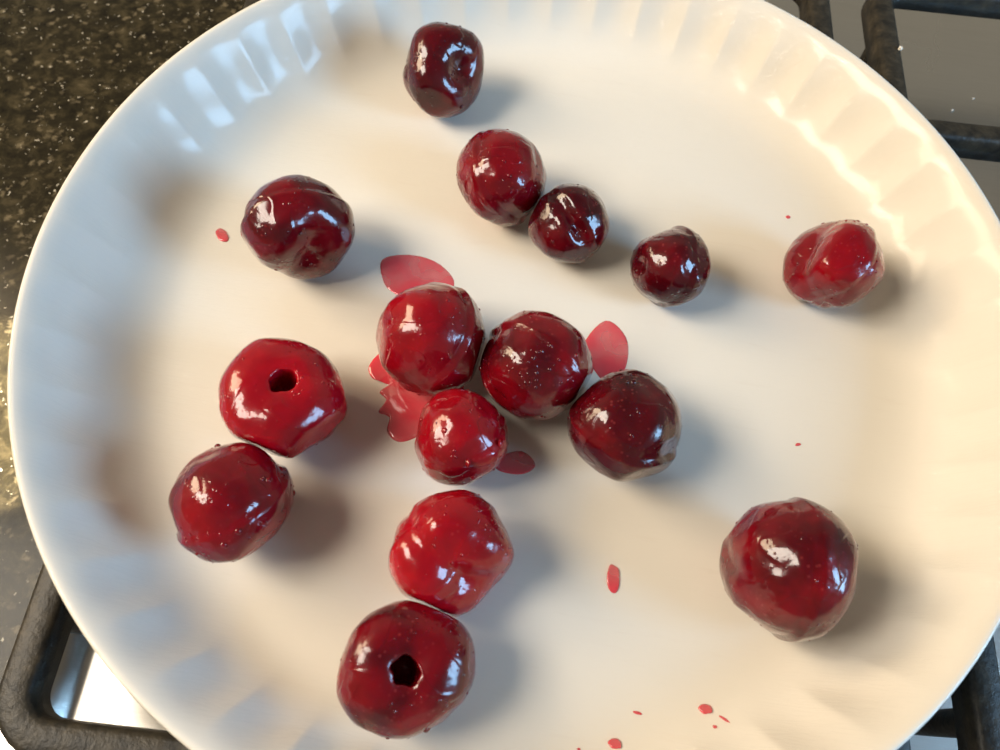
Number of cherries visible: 15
